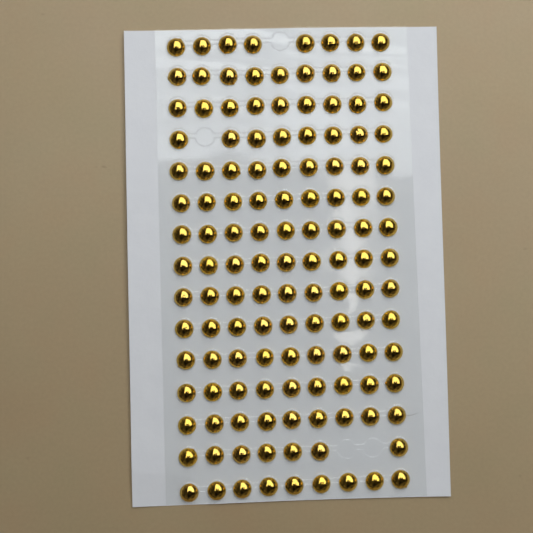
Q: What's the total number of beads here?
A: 131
